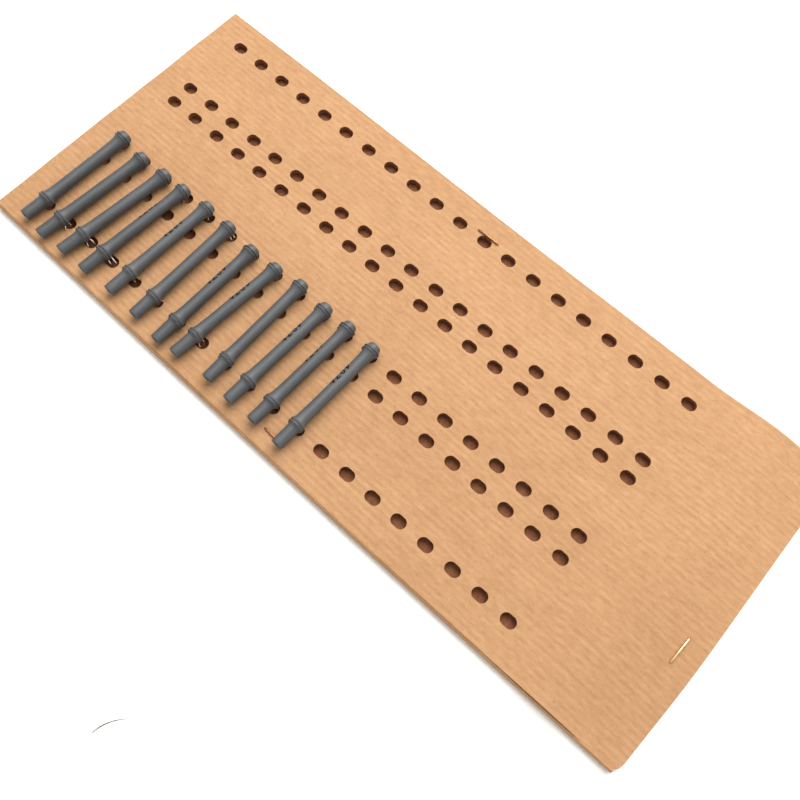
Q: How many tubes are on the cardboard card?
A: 12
